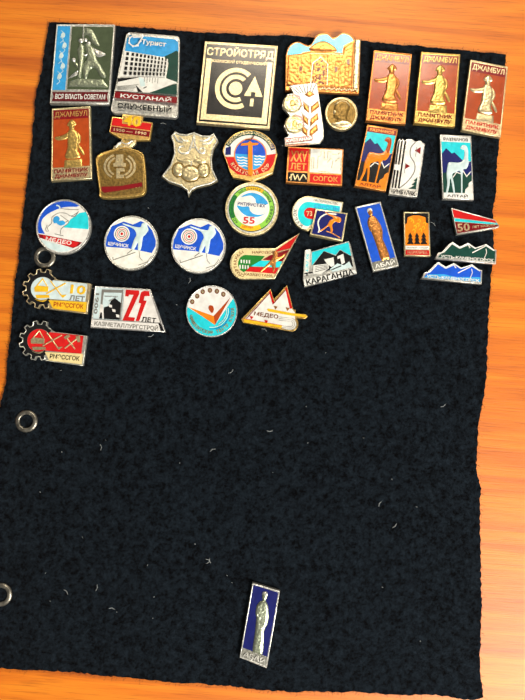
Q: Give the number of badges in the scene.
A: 35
